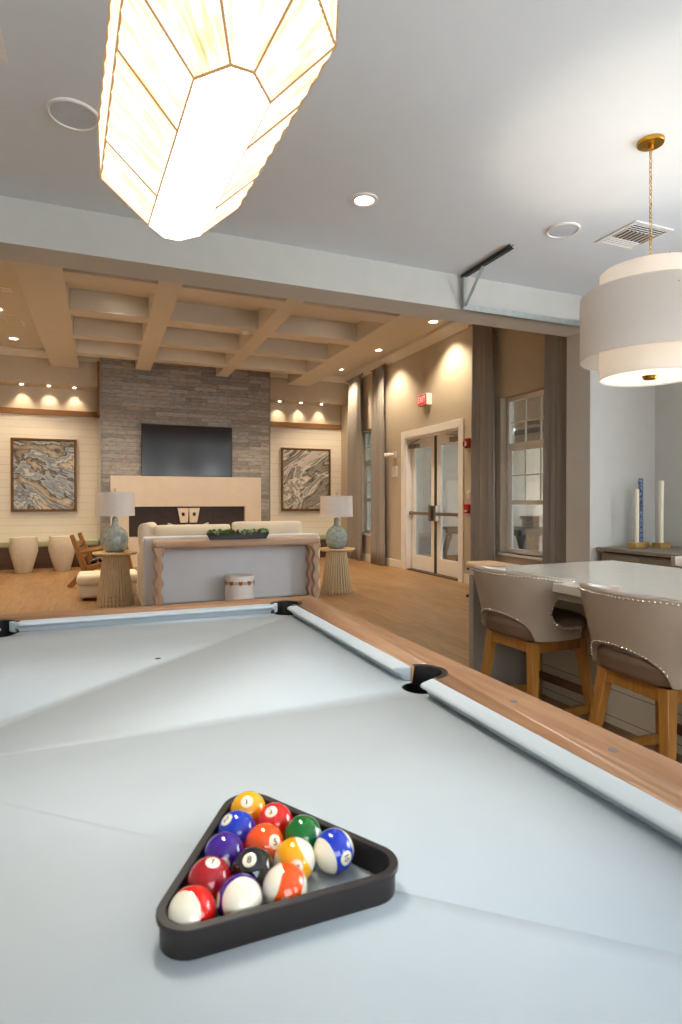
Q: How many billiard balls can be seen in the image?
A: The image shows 13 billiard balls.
